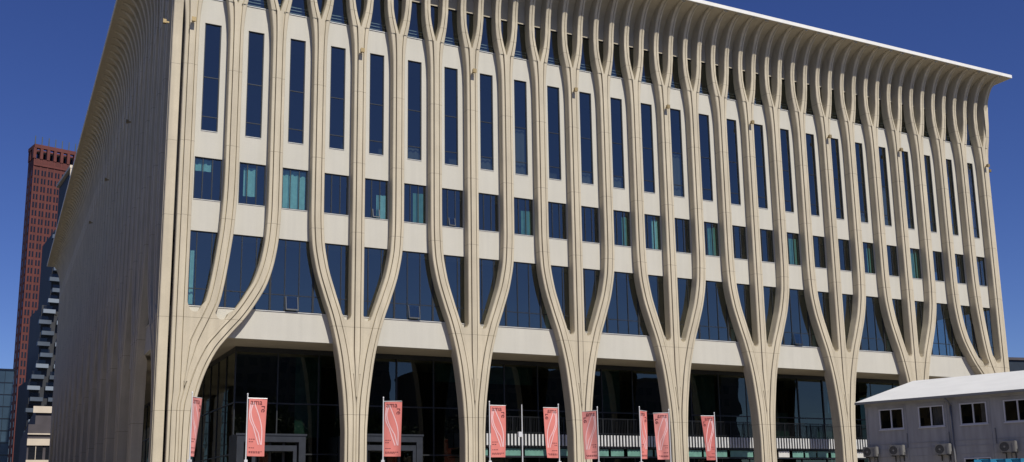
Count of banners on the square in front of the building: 9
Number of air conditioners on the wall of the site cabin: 4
